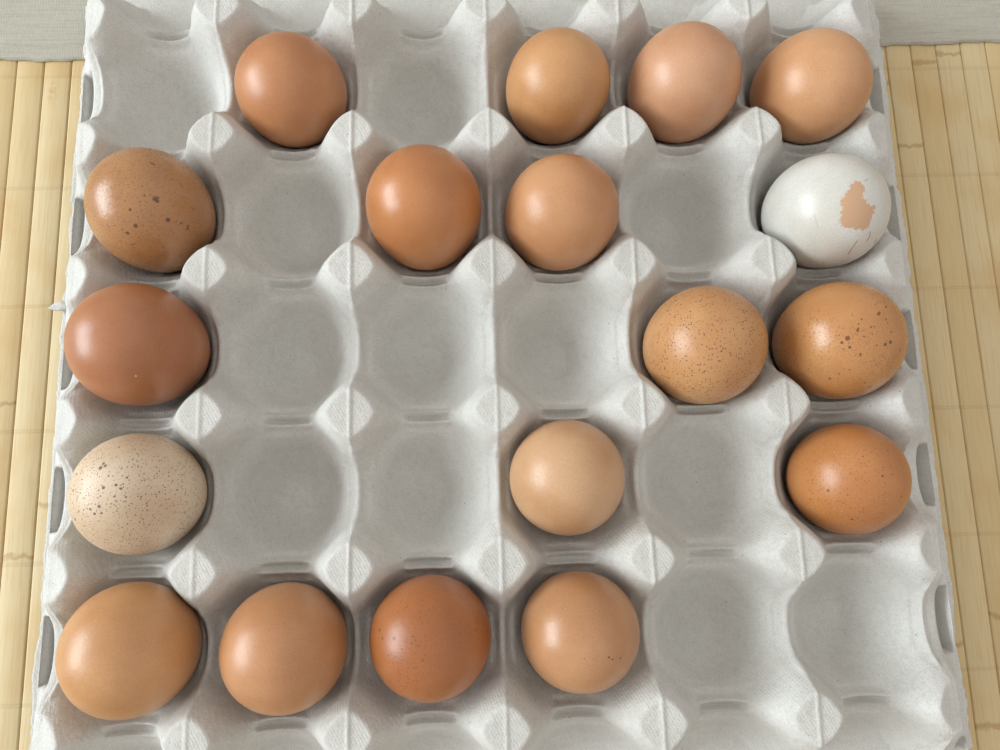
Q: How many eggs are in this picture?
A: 18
